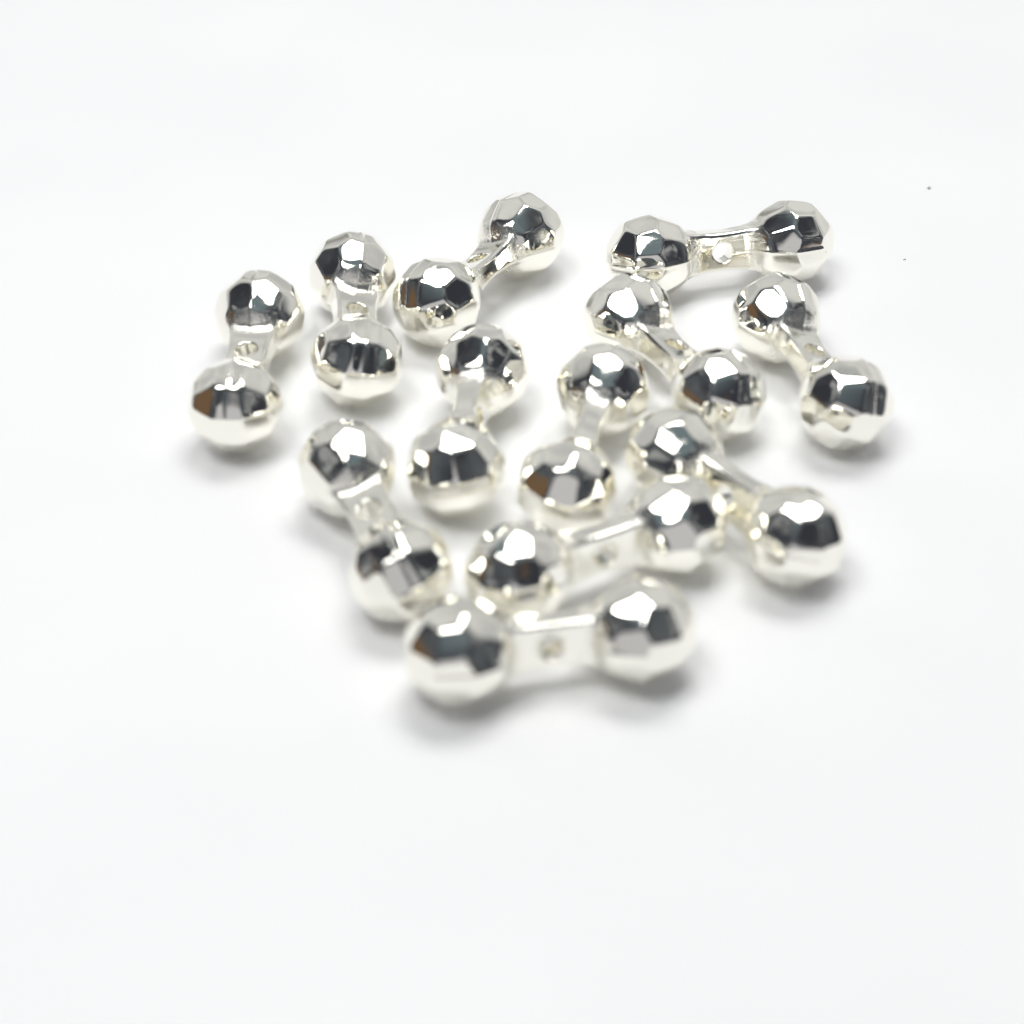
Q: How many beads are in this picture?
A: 12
